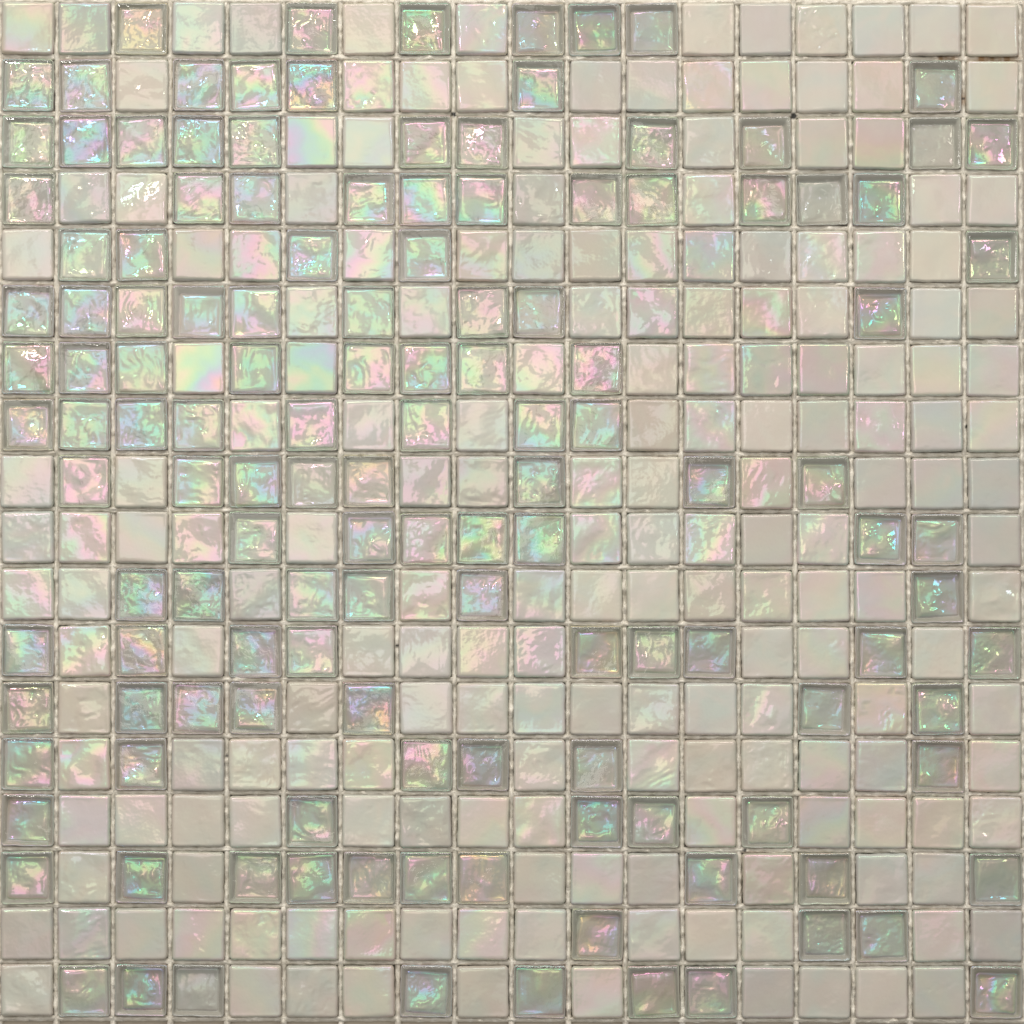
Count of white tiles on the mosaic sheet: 190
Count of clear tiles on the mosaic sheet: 134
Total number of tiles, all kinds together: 324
